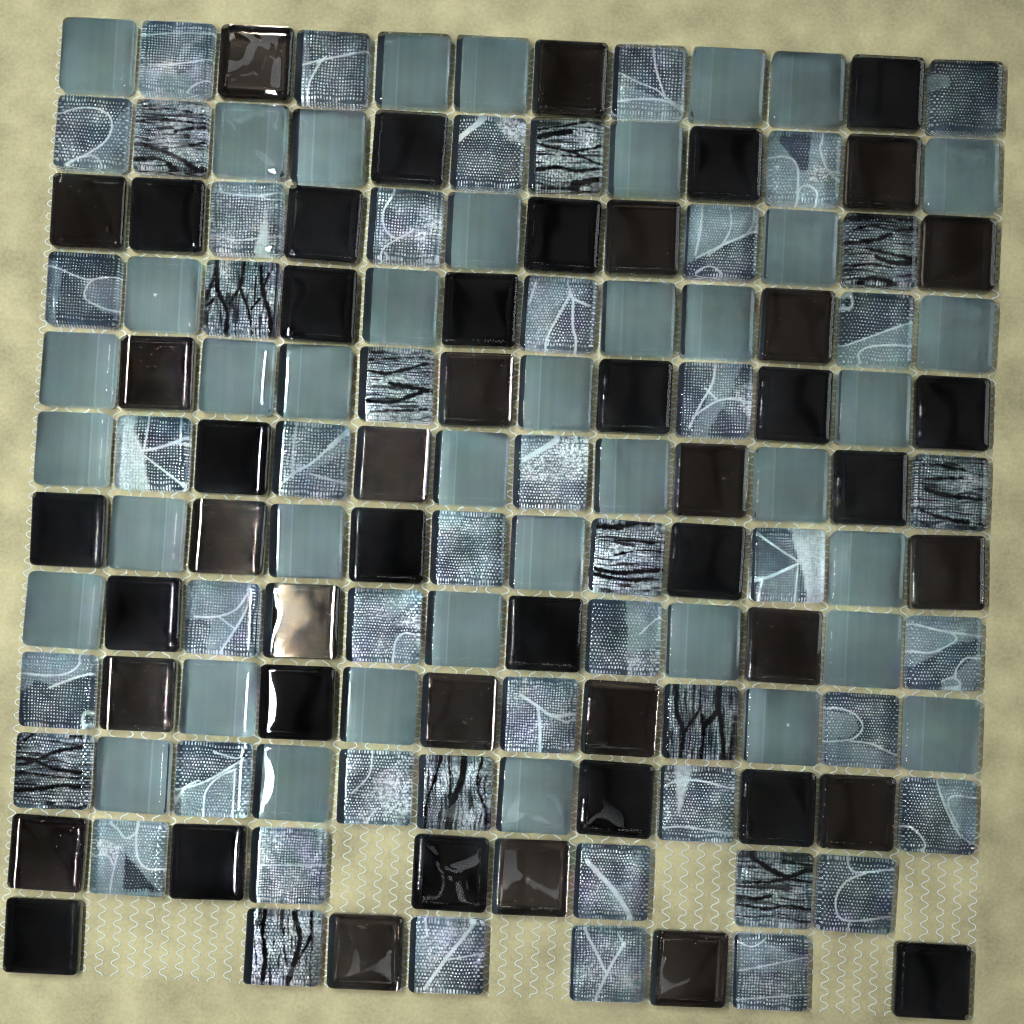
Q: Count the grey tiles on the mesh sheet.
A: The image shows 40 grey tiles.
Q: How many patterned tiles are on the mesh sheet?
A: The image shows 49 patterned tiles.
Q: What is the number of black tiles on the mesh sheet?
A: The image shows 25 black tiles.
